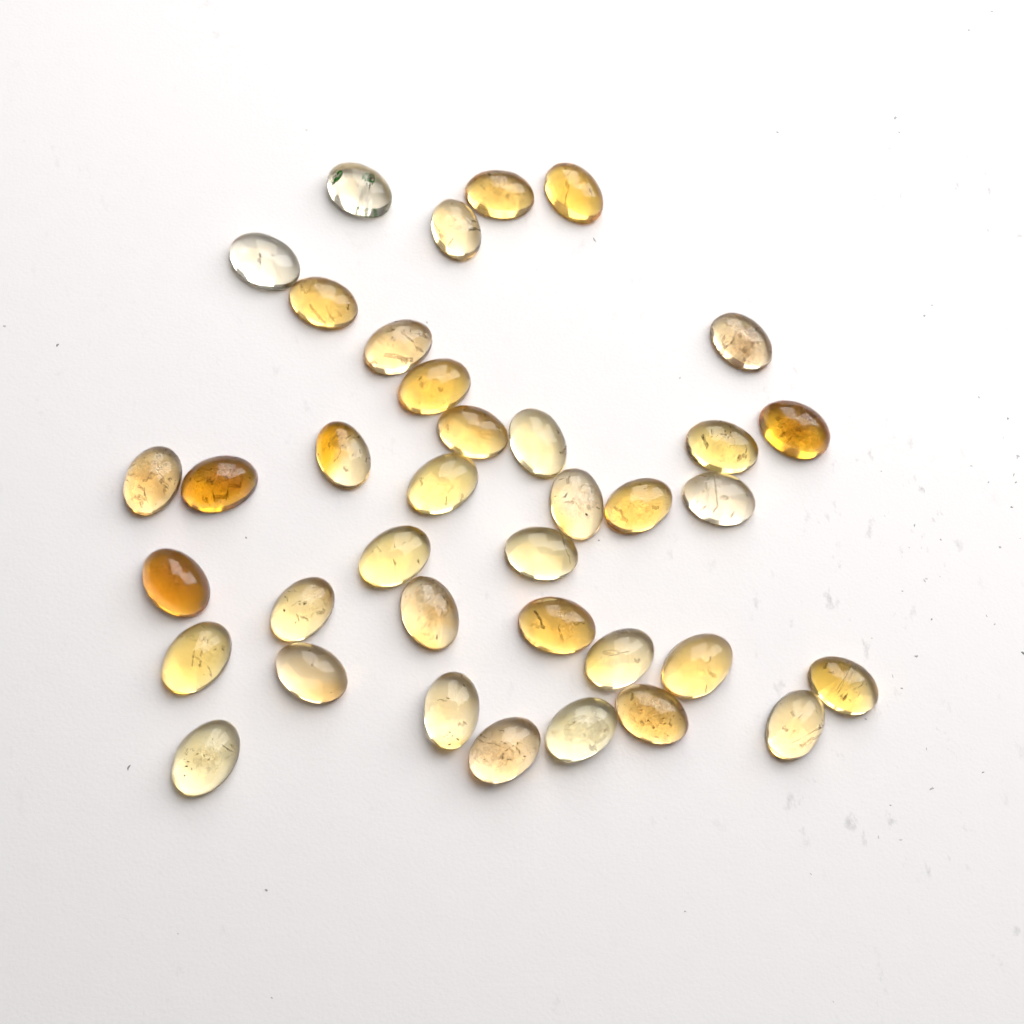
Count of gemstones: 37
